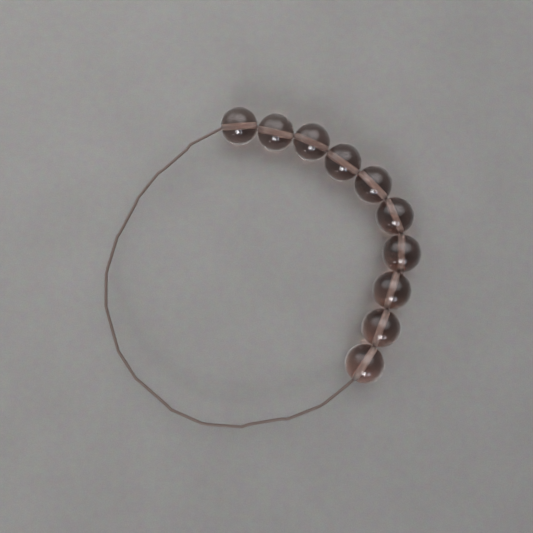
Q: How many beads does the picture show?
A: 10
